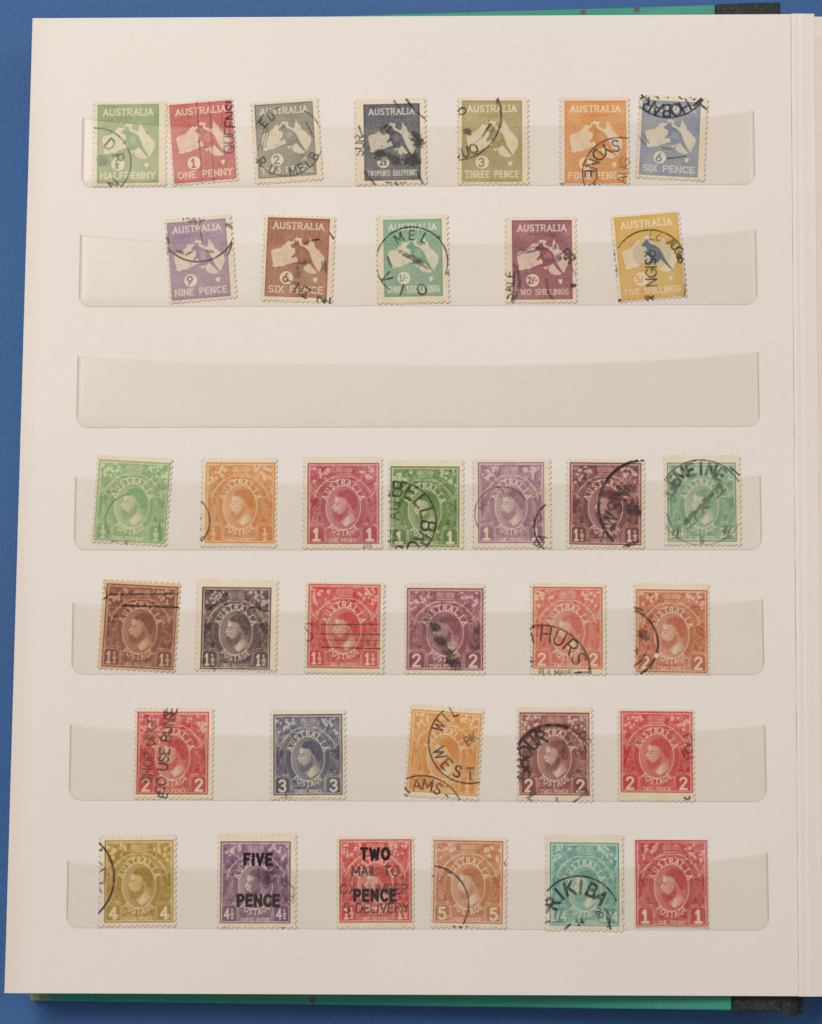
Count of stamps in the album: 36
